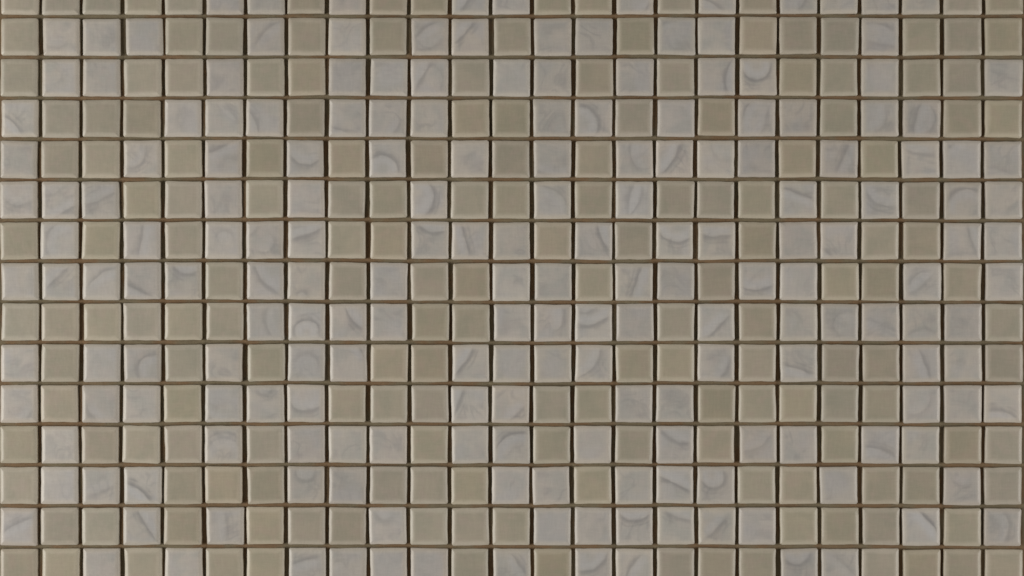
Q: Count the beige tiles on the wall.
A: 178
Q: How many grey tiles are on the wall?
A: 197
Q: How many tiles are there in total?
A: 375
